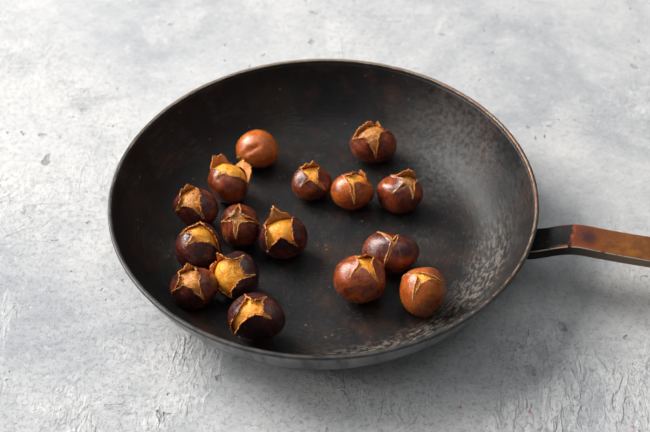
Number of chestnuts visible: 16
